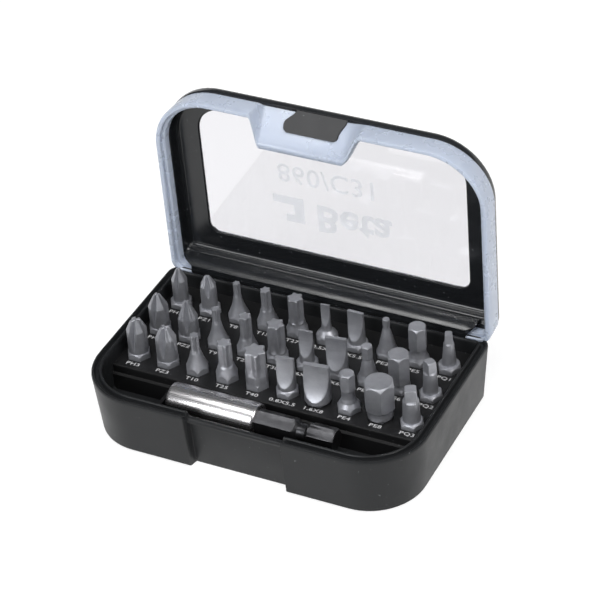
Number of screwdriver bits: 30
